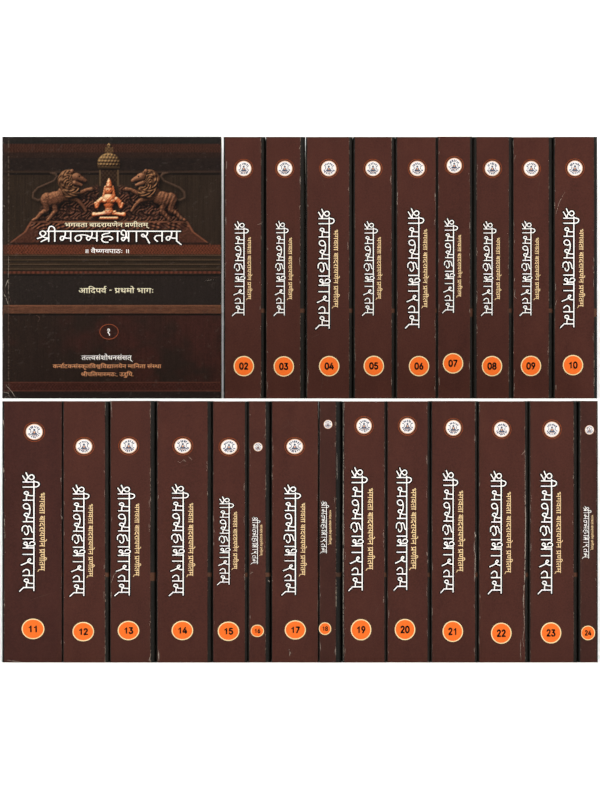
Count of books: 24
